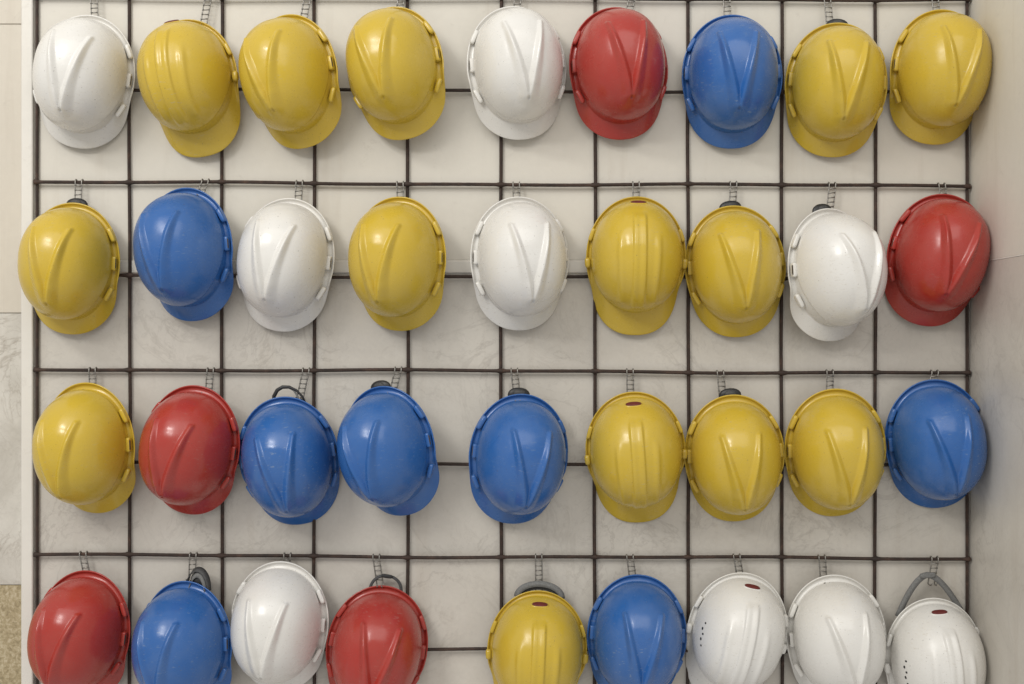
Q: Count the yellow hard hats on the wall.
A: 14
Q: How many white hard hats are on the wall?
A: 9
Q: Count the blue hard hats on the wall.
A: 8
